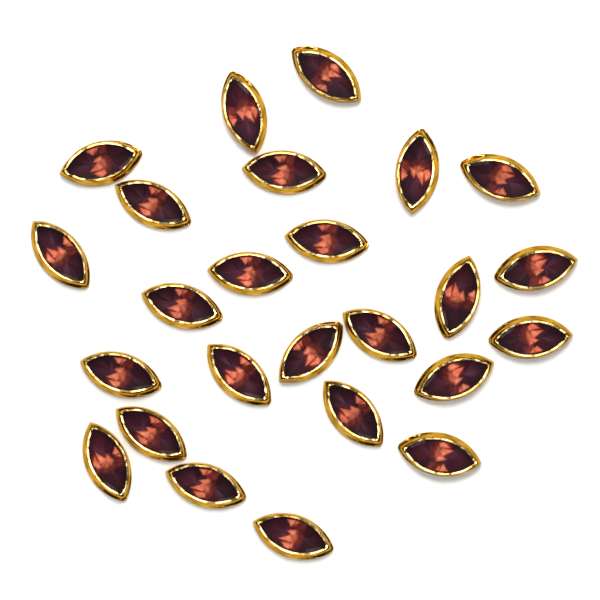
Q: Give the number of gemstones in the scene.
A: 25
